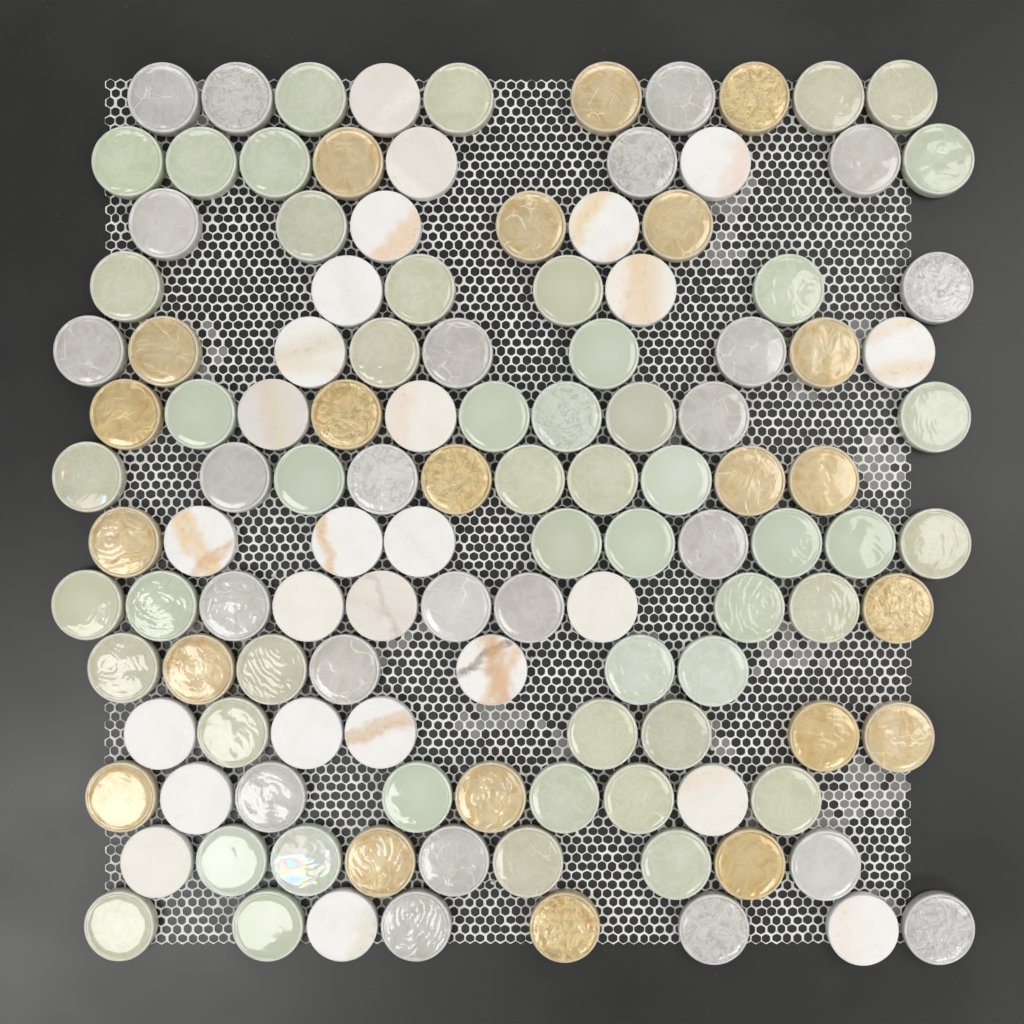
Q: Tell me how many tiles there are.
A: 123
